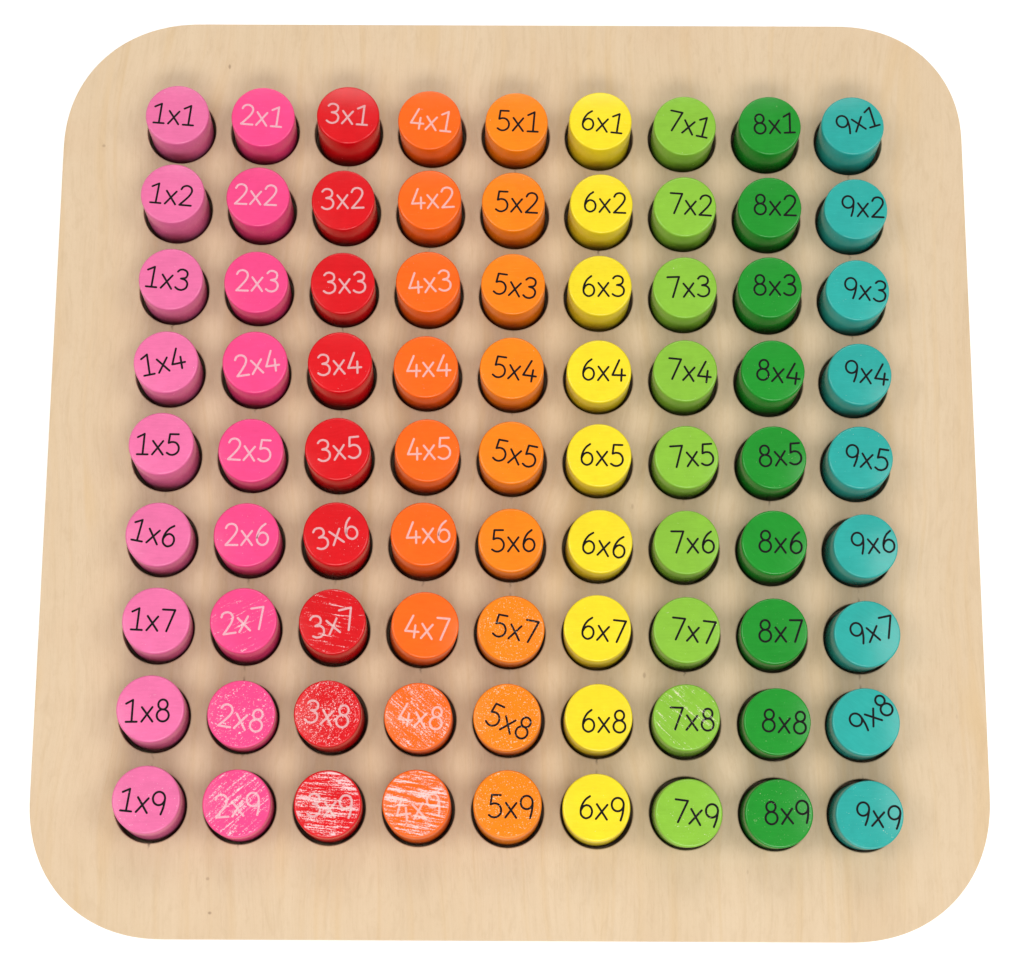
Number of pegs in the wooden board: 81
